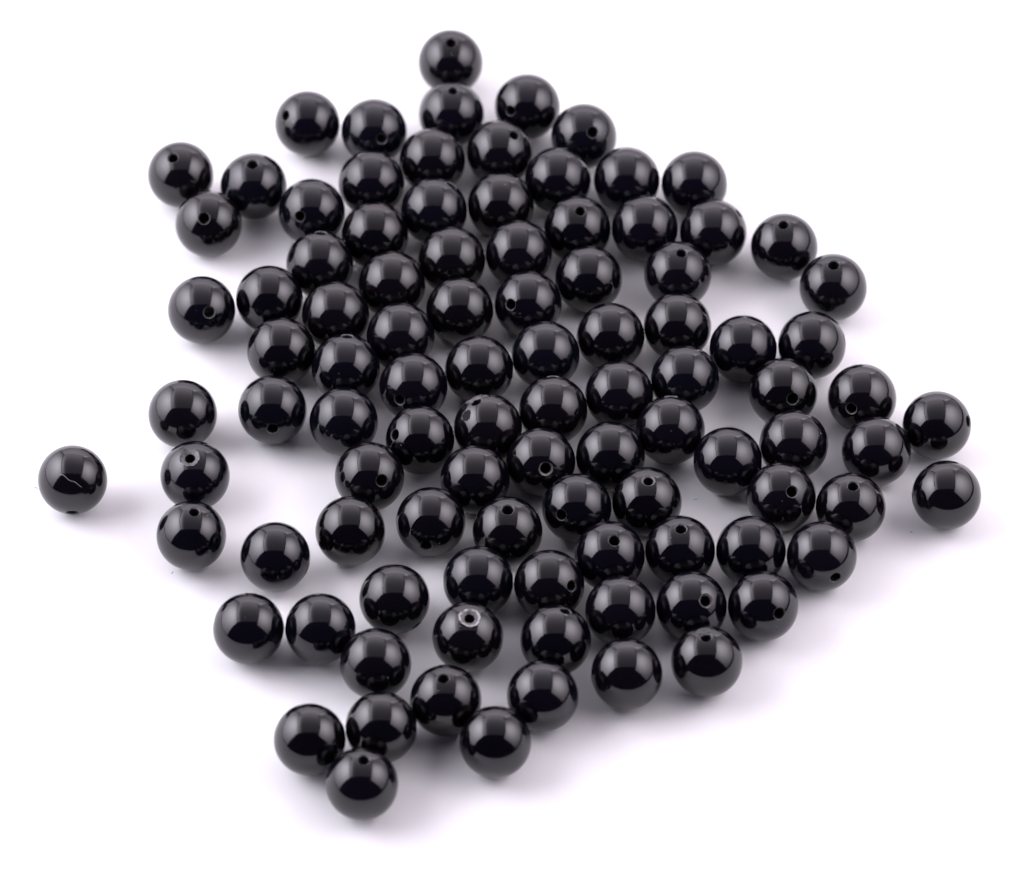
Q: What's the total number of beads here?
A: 99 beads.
